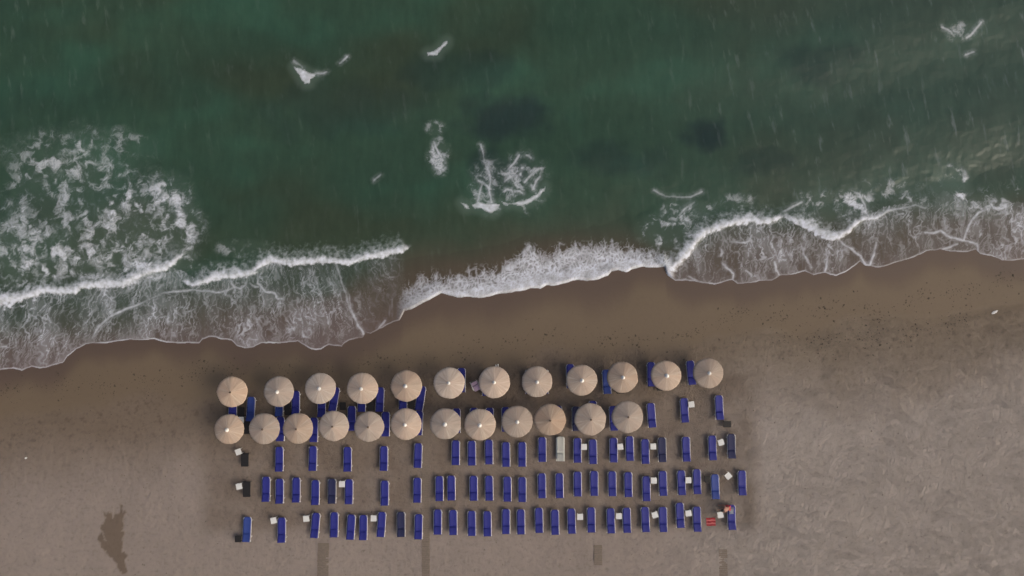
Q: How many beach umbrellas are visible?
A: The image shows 24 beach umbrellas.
